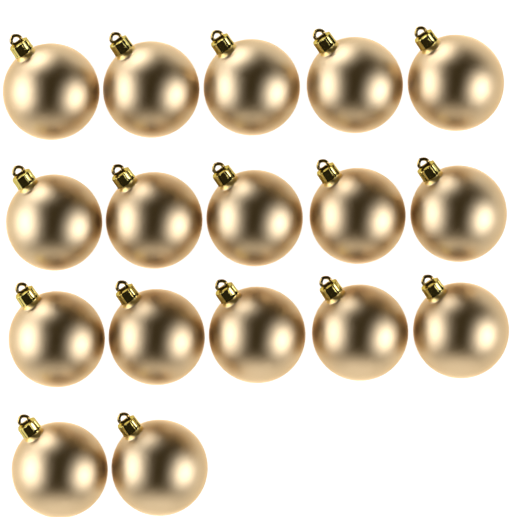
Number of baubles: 17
